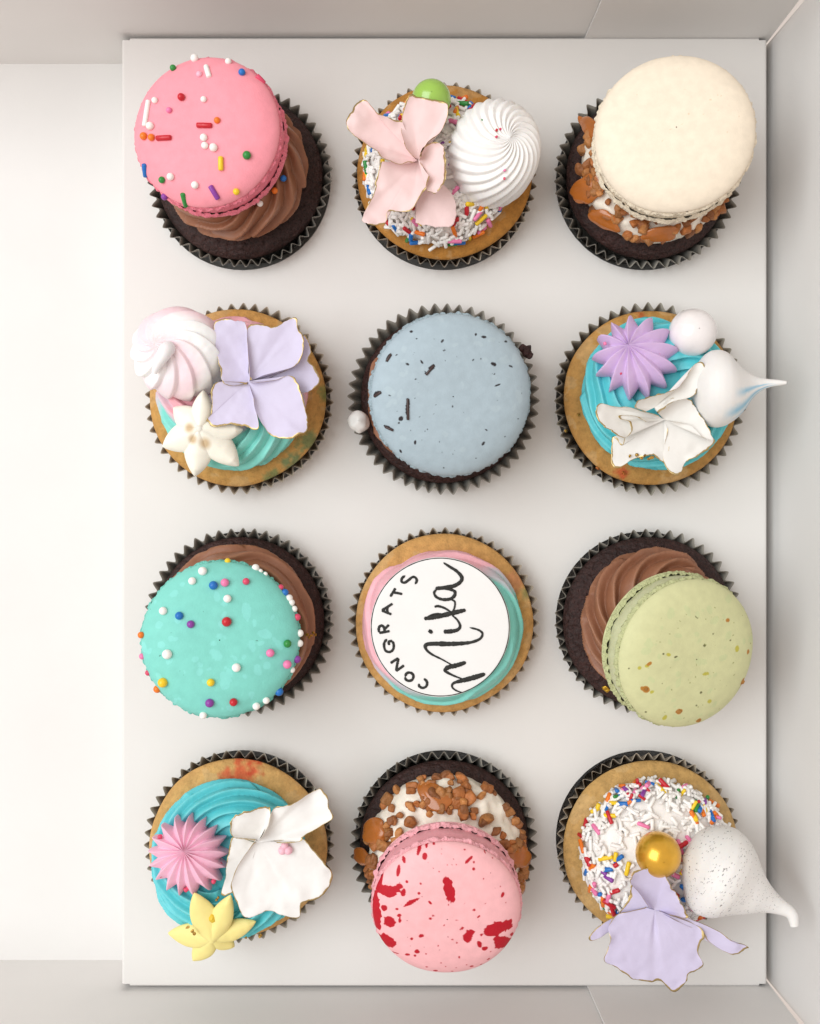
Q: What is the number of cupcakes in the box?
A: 12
